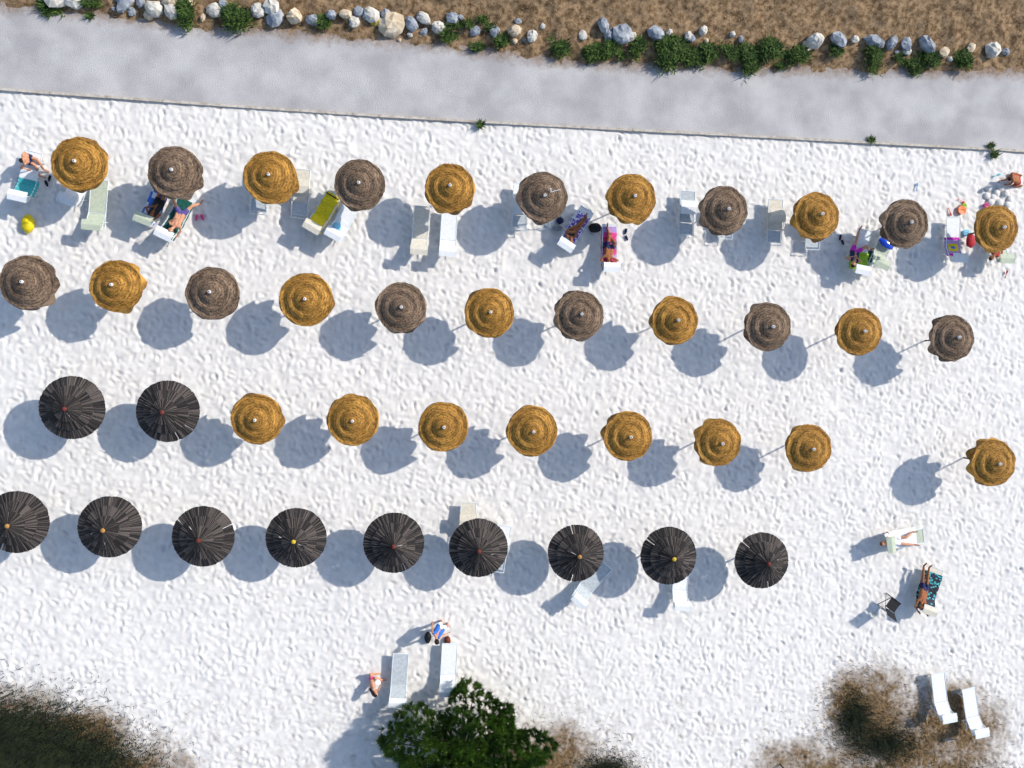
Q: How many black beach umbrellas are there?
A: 11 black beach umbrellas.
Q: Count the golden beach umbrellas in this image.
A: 19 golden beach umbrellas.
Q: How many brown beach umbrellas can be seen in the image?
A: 11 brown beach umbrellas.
